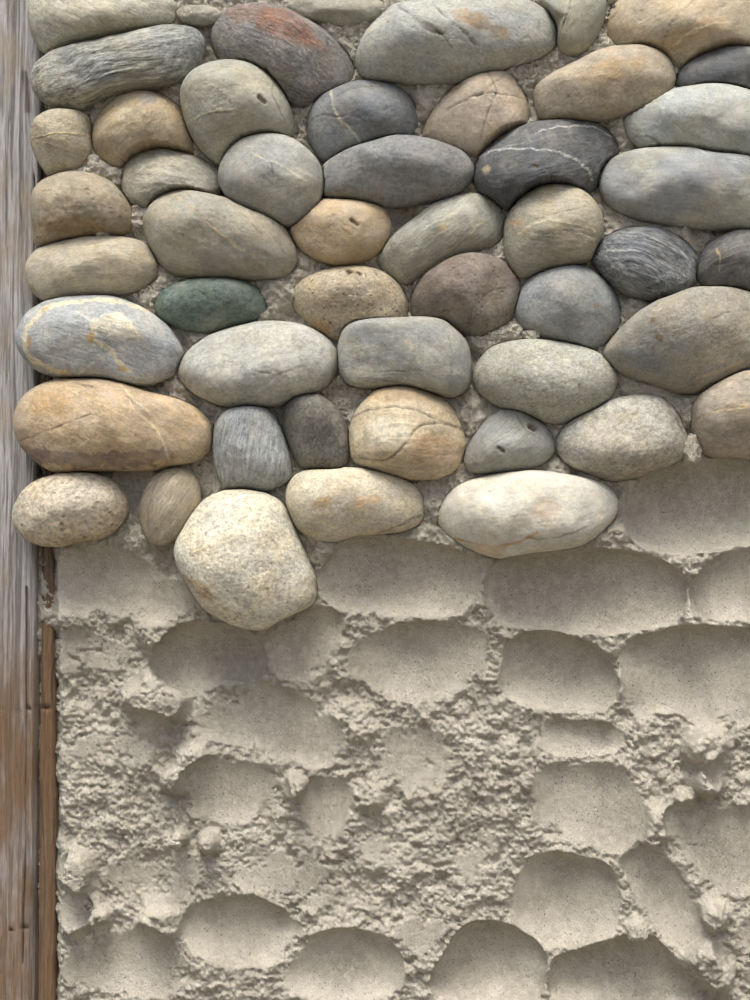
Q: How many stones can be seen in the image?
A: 50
